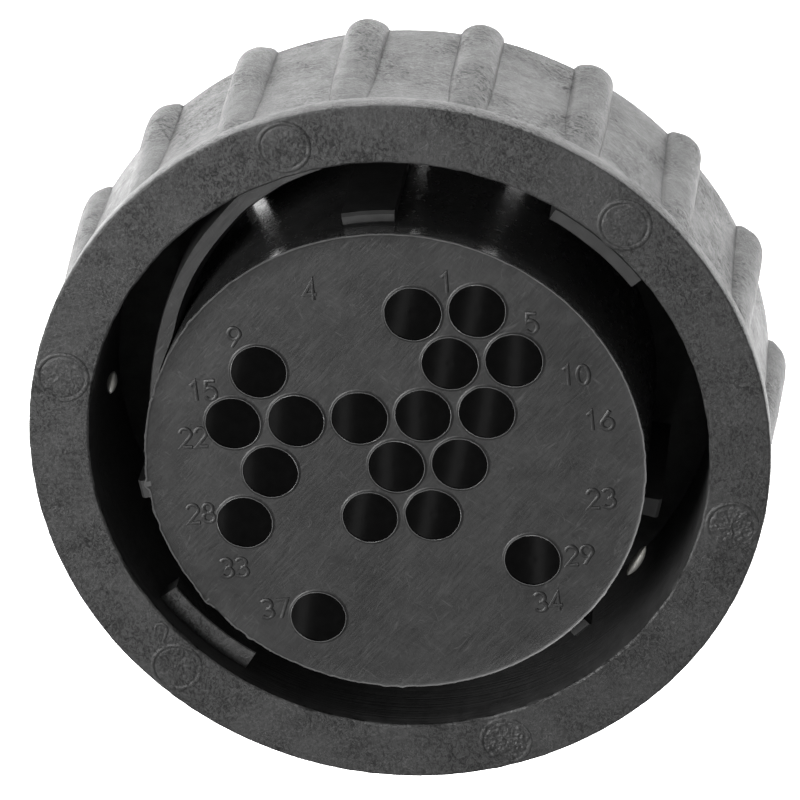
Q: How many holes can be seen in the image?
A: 18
